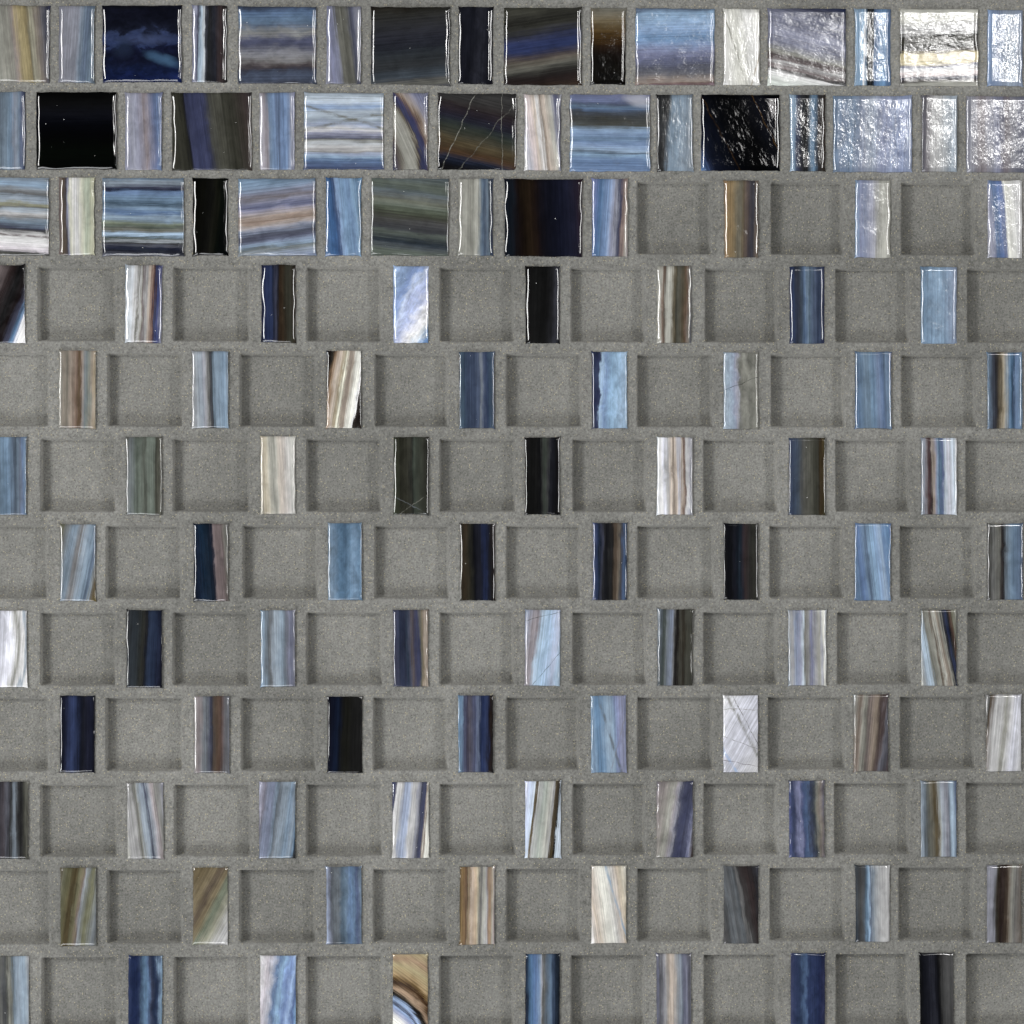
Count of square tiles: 21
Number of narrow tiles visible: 96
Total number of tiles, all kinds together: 117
